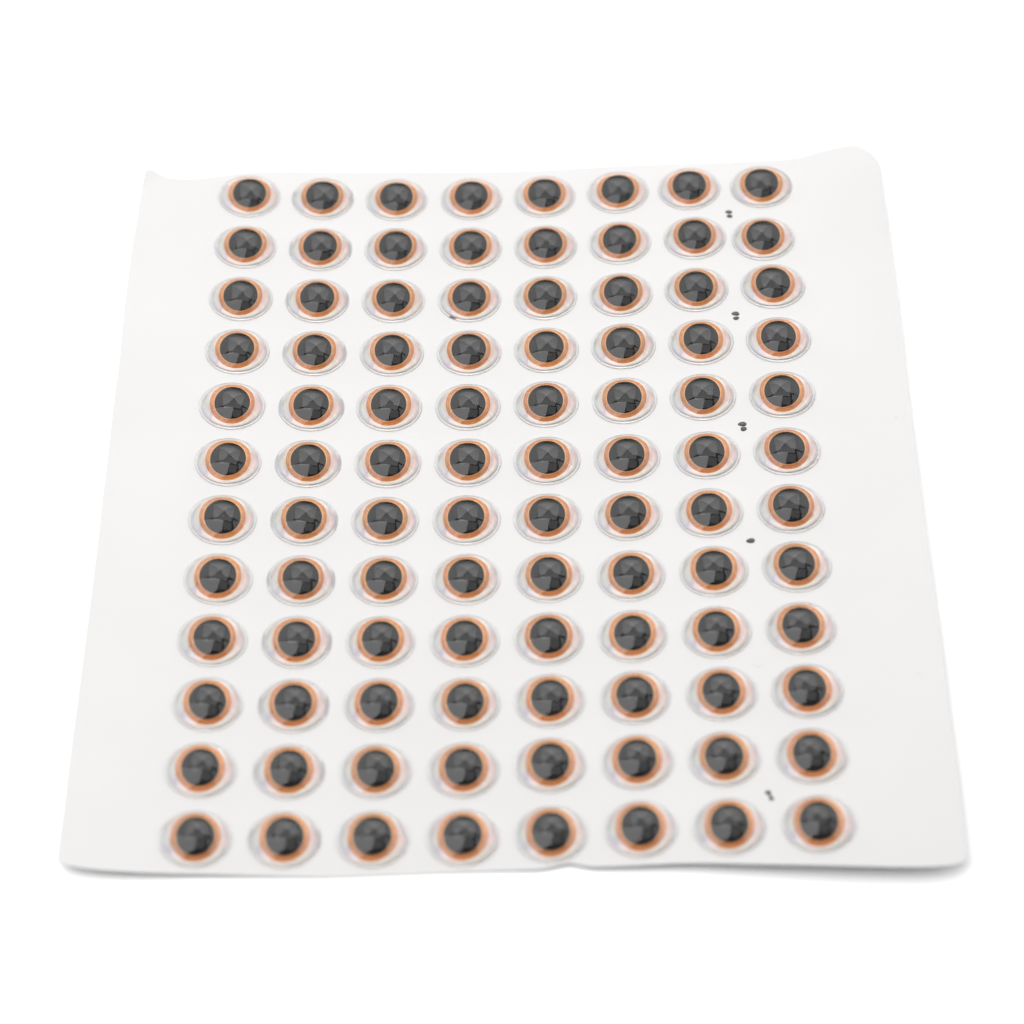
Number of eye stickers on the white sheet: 96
